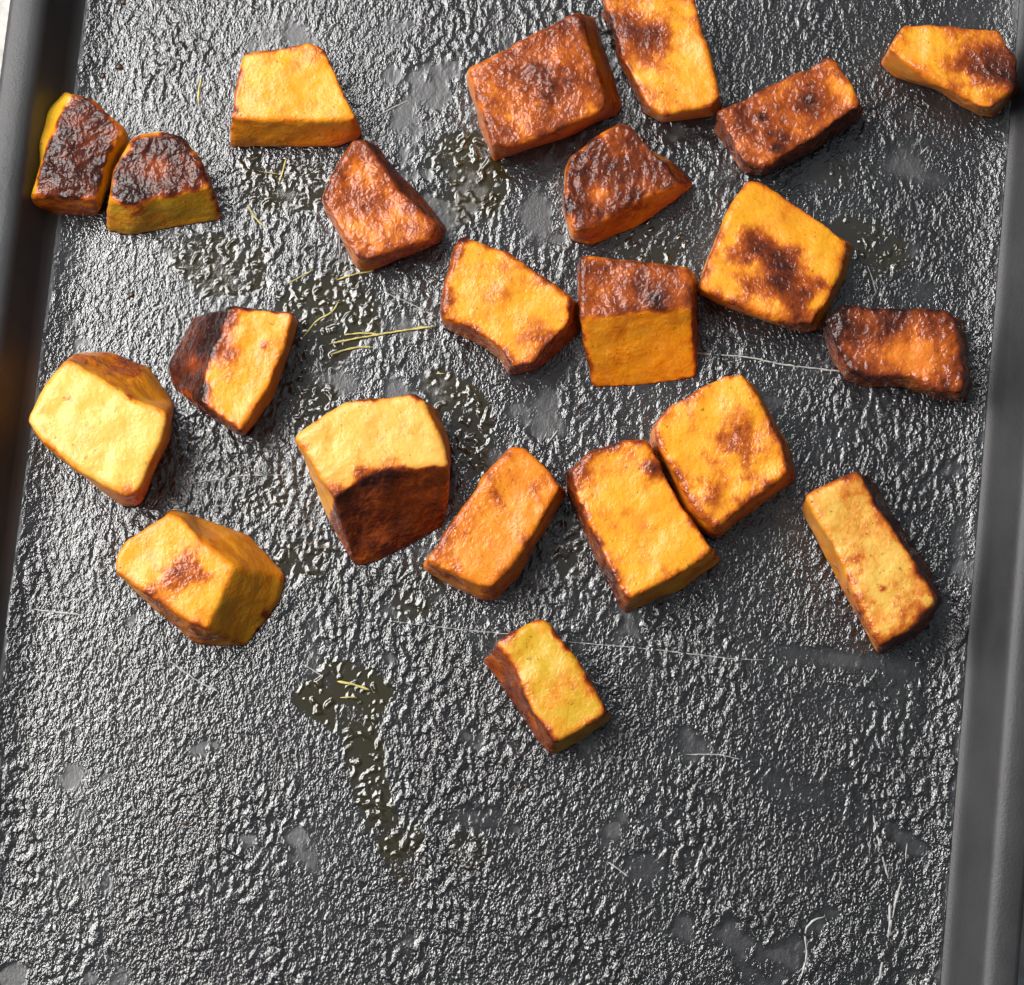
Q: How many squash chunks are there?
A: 22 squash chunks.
